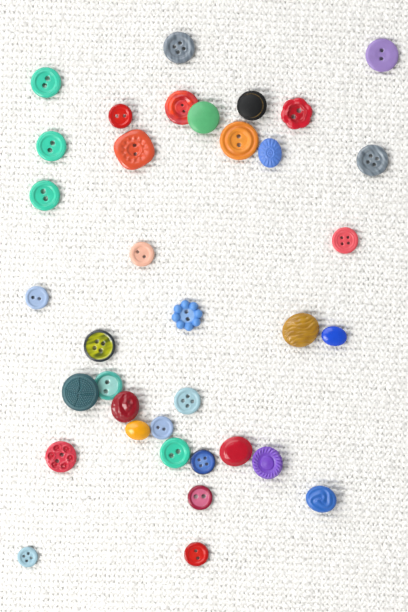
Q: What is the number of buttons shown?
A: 36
